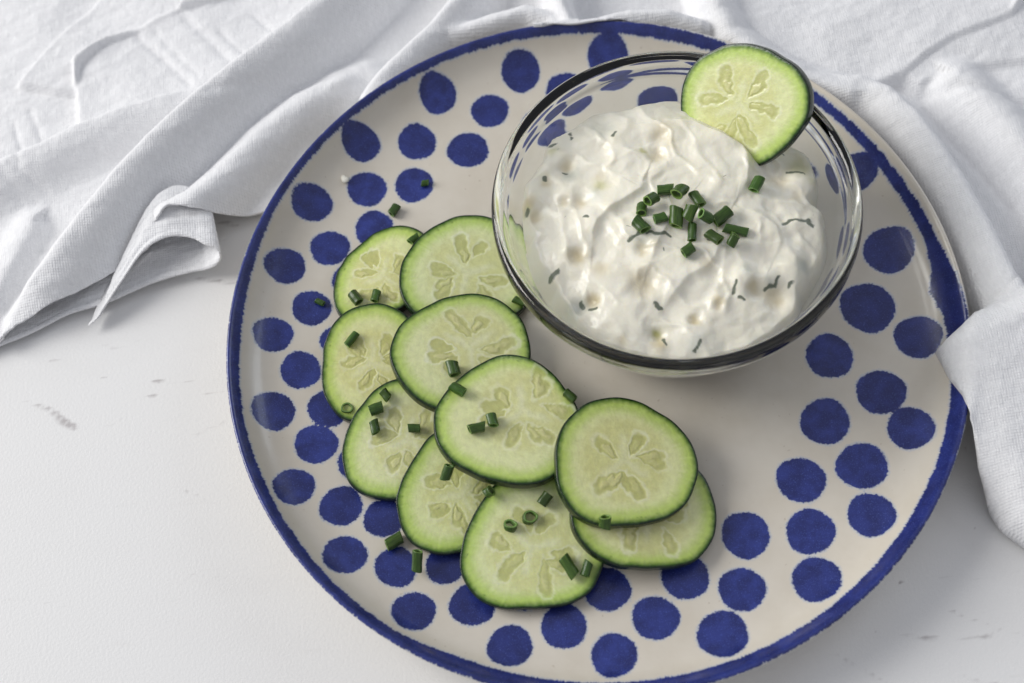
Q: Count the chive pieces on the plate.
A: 45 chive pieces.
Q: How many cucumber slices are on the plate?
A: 11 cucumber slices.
